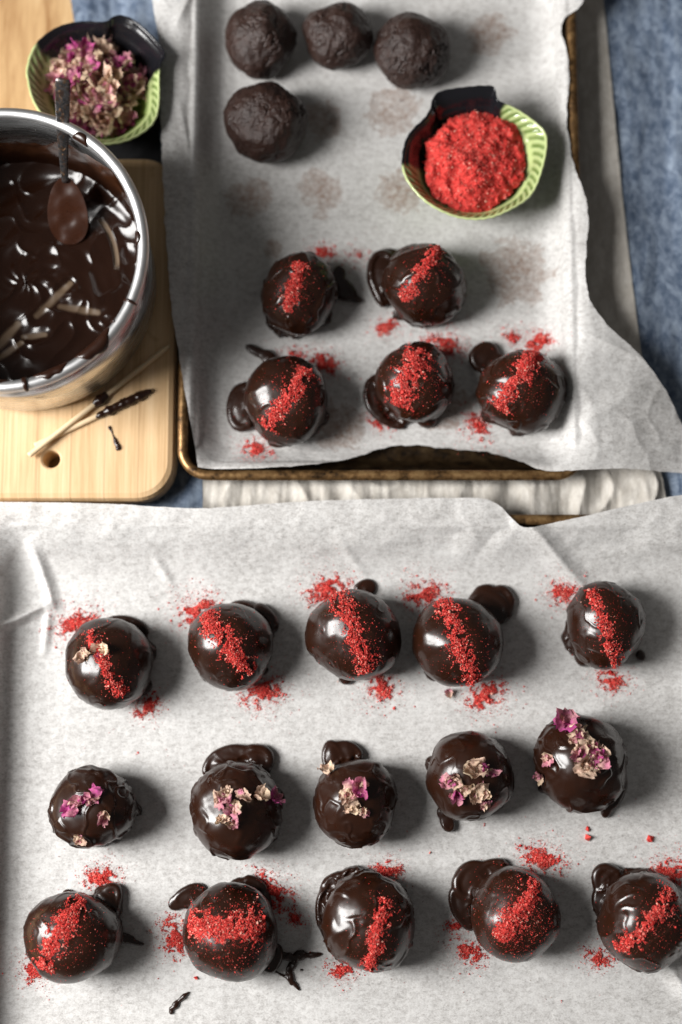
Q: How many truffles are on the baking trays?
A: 24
